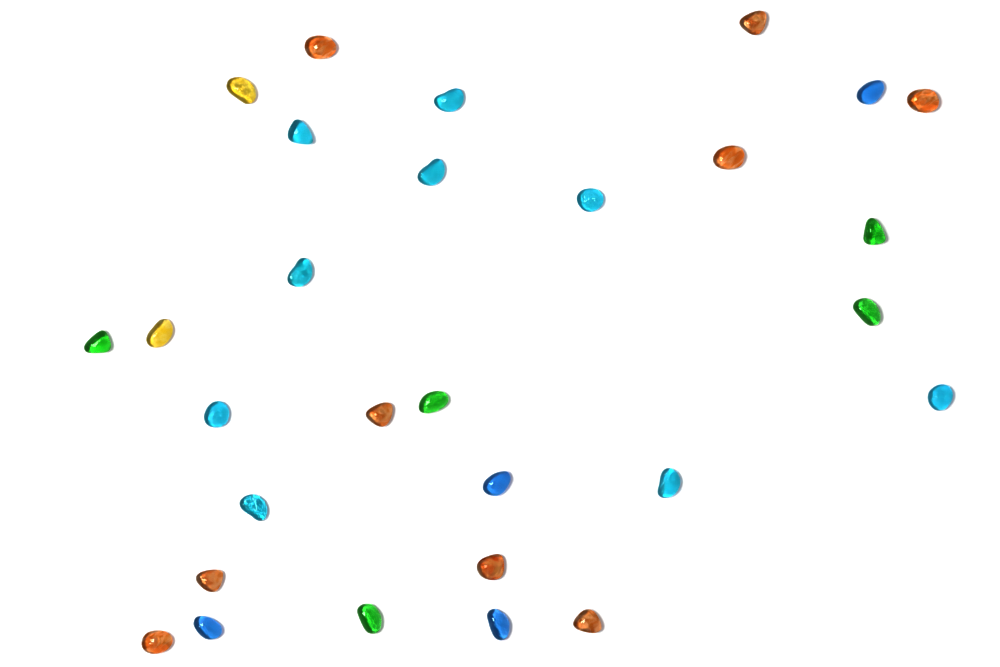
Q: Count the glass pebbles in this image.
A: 29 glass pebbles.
